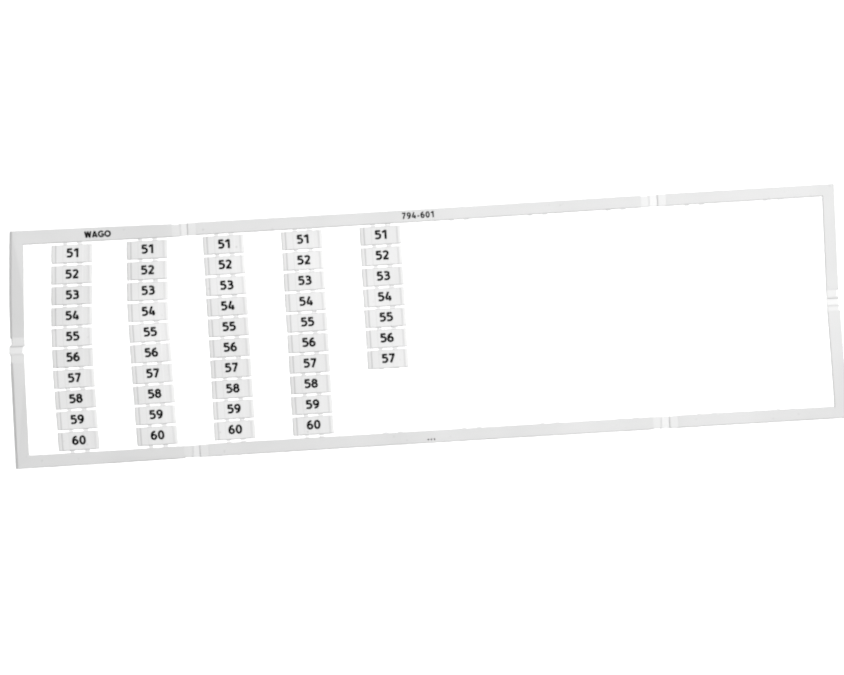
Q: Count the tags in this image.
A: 47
